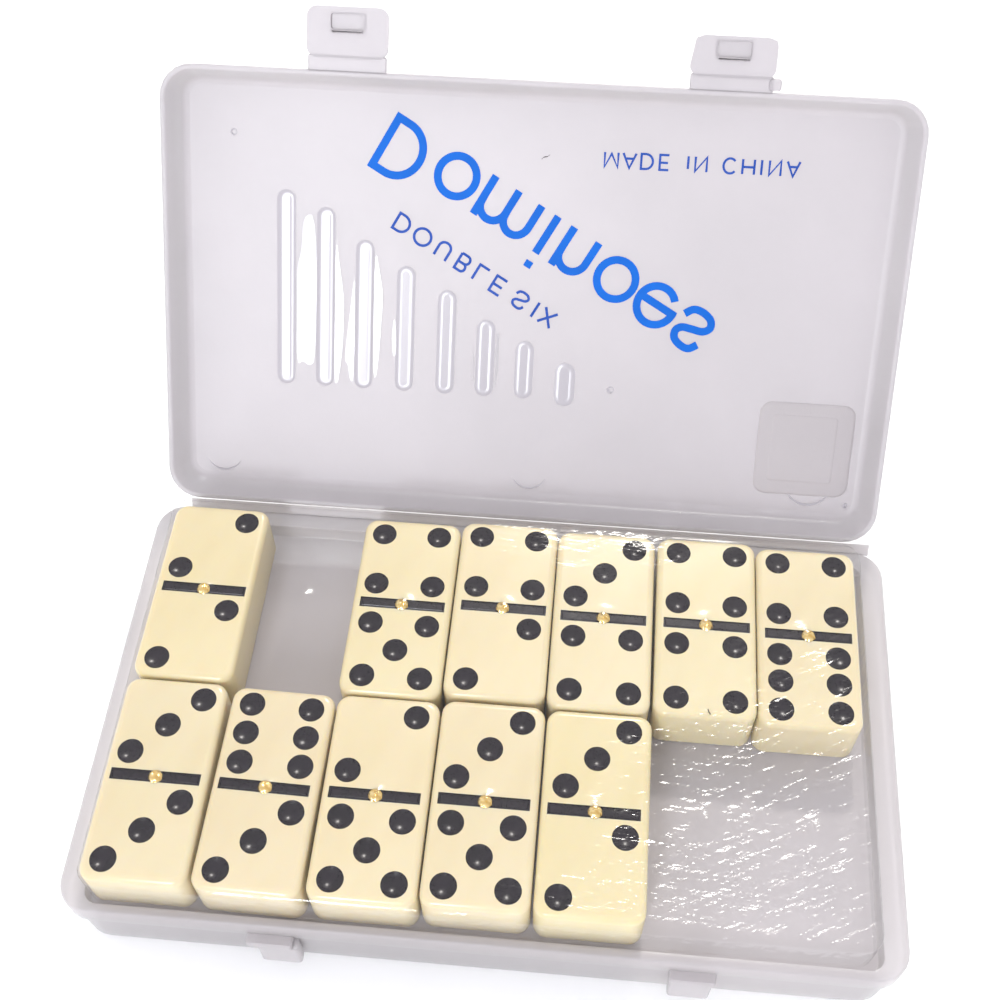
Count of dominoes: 11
